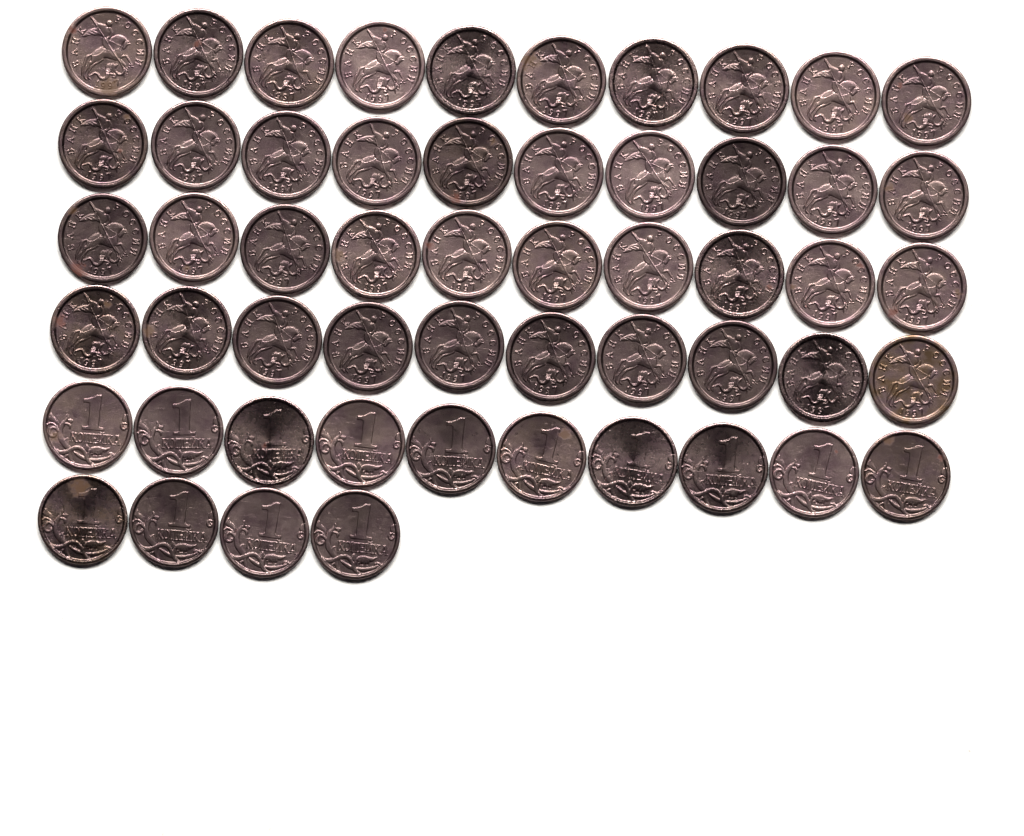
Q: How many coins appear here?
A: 54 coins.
